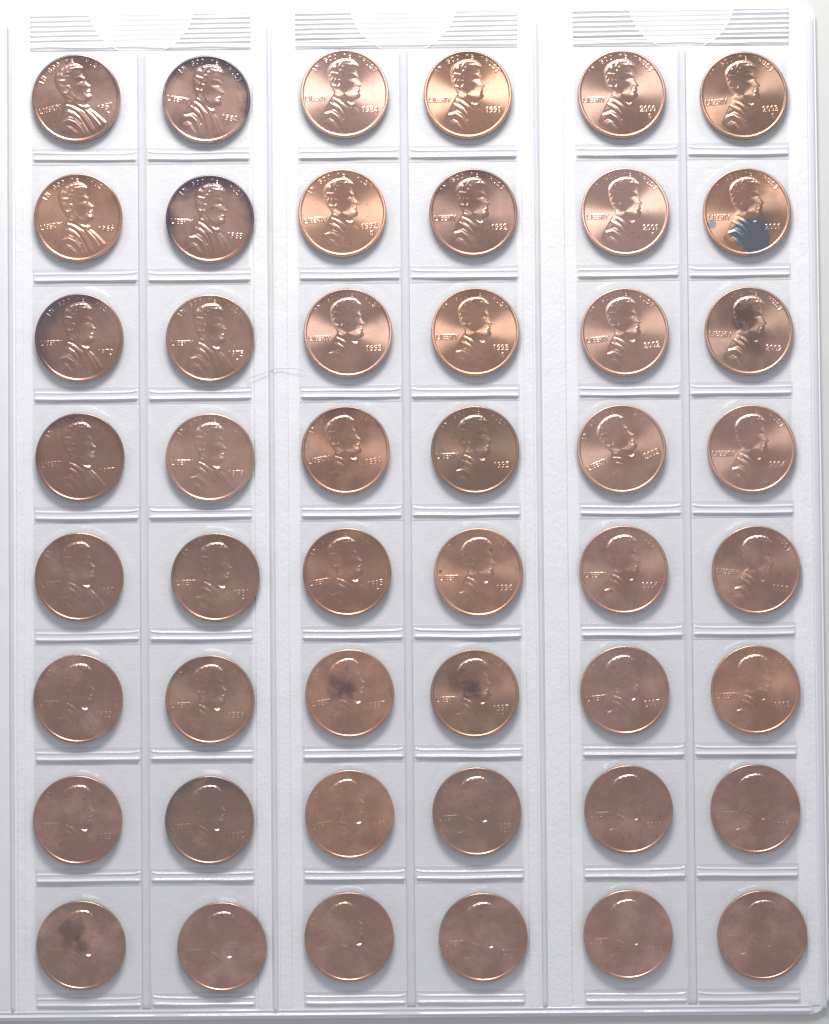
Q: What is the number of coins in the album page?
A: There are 48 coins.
